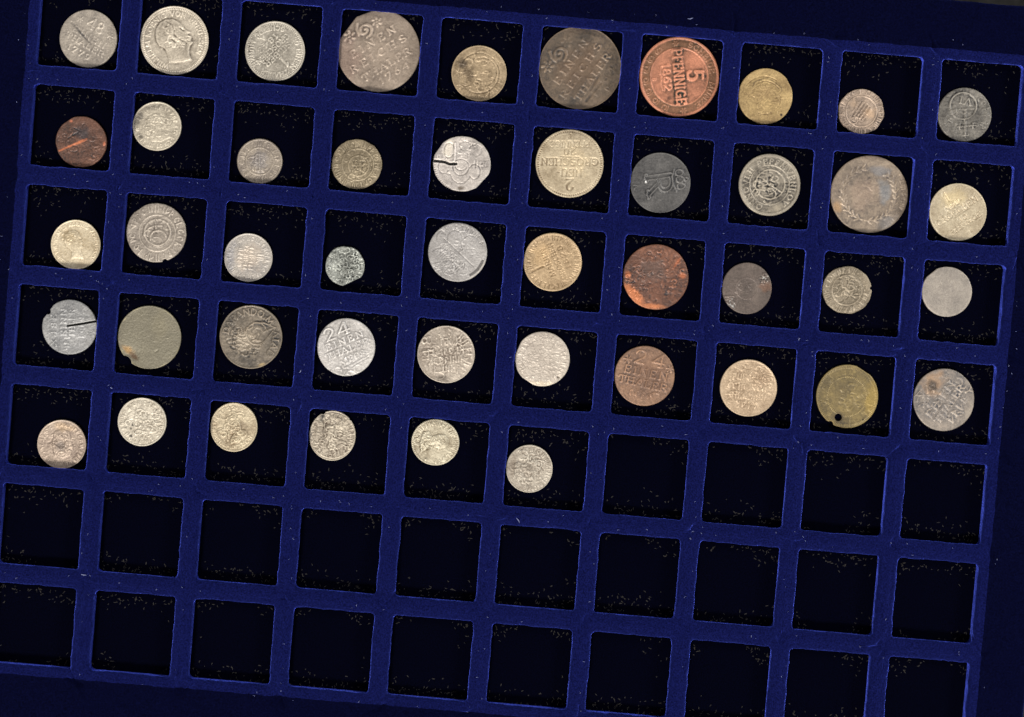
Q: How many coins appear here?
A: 46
